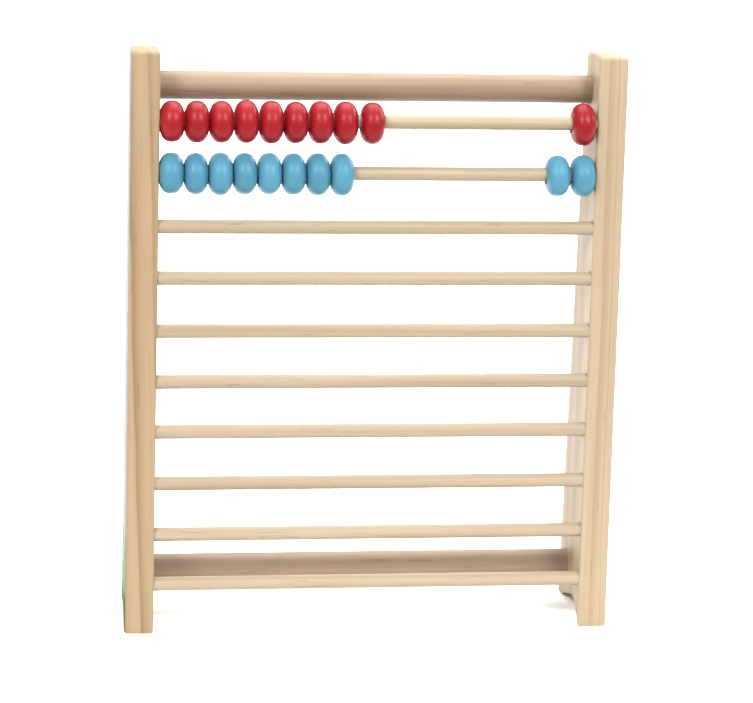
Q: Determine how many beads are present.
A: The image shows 20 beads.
